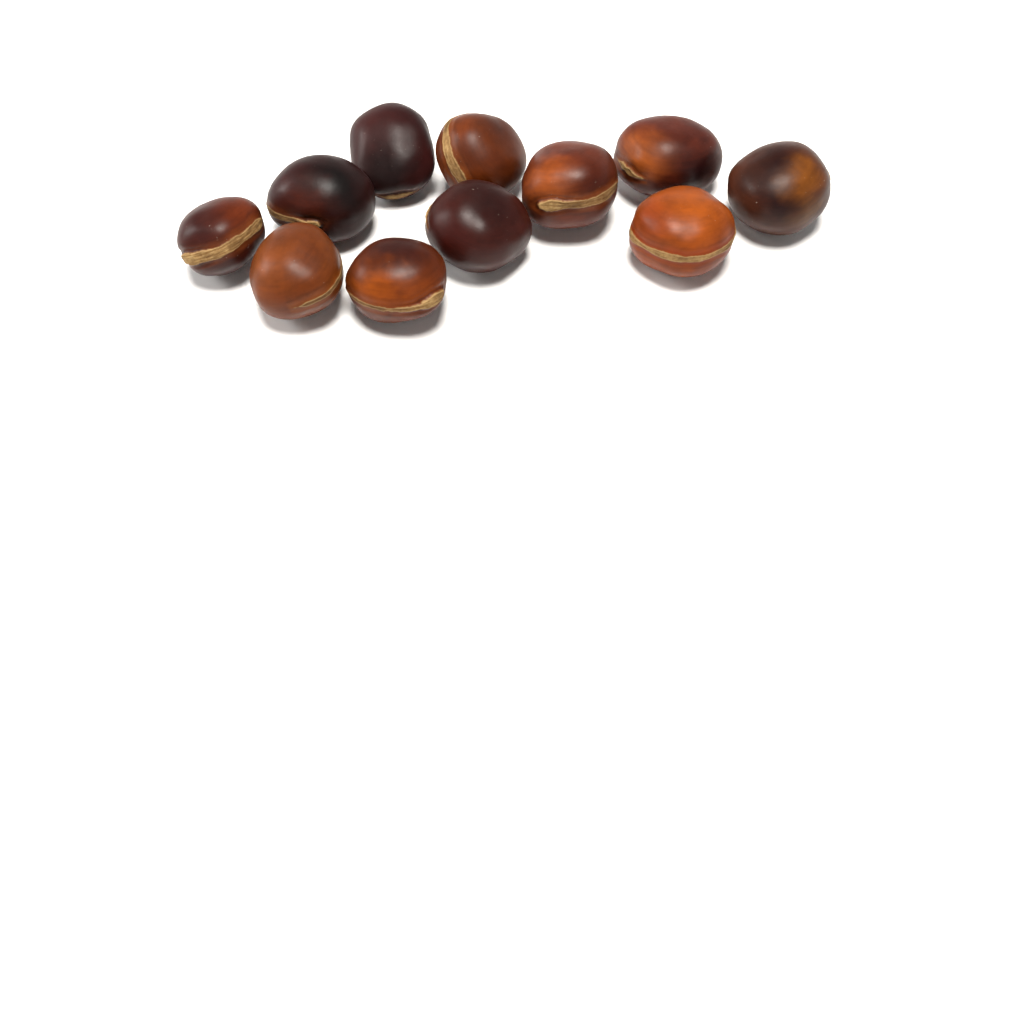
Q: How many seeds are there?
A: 11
